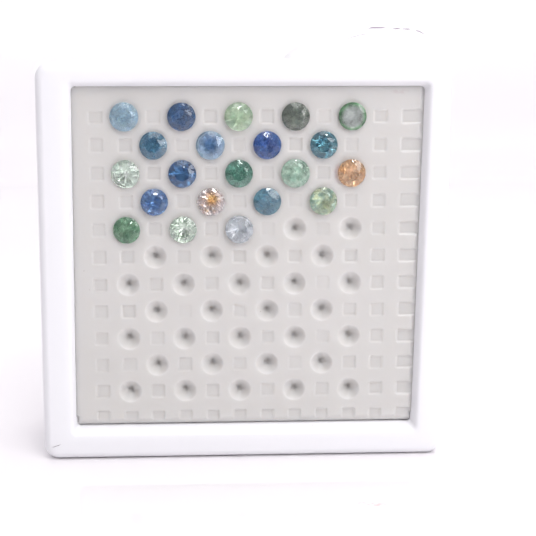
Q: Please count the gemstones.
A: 21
